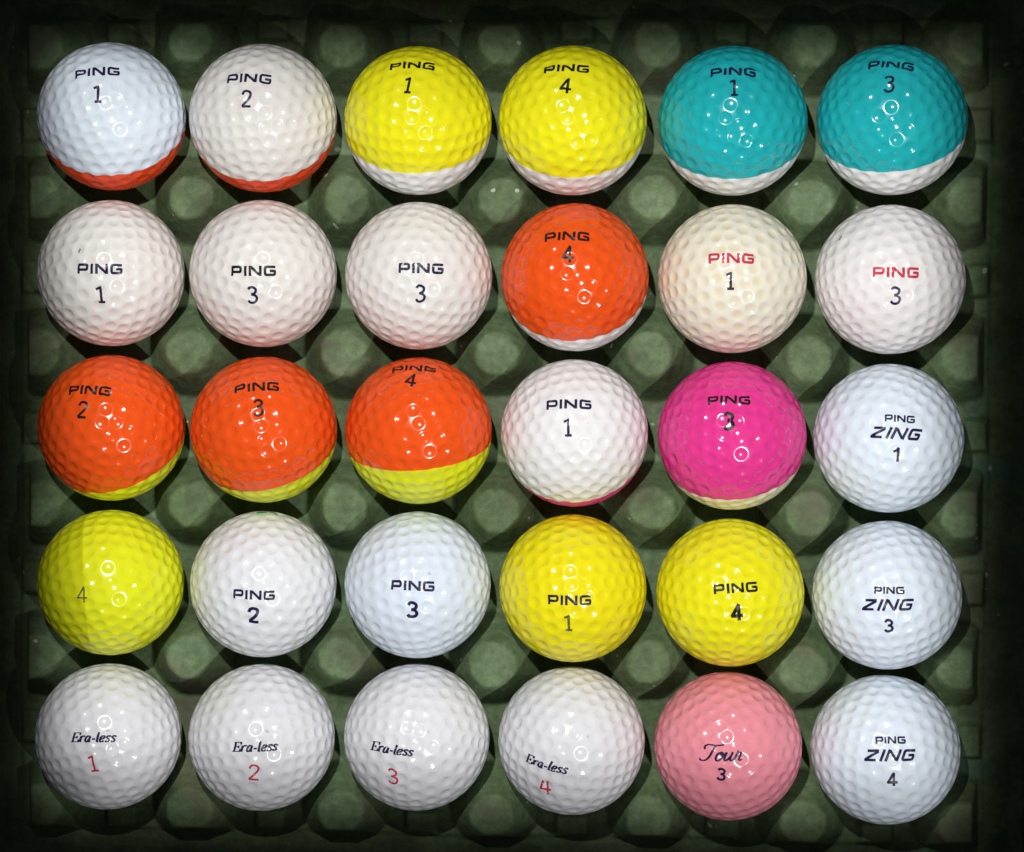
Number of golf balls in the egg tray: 30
